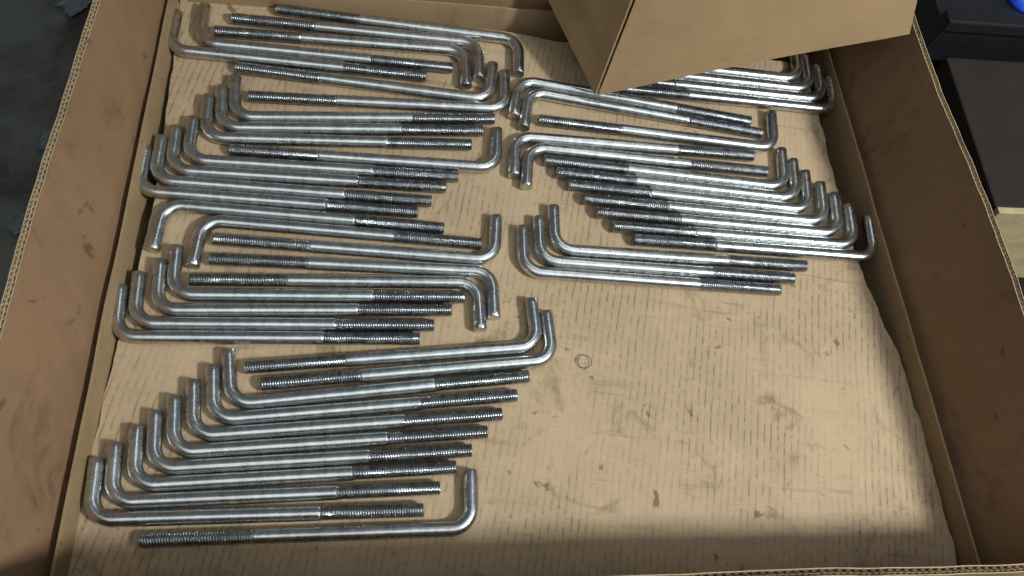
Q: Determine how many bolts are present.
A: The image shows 54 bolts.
